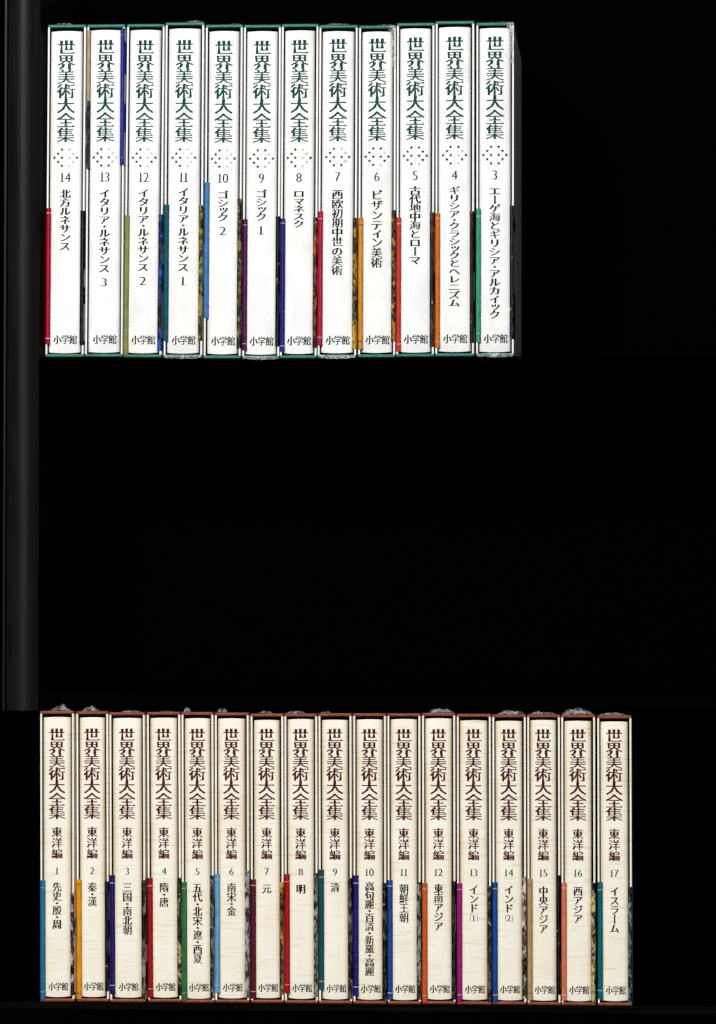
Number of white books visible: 12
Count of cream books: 17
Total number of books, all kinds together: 29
